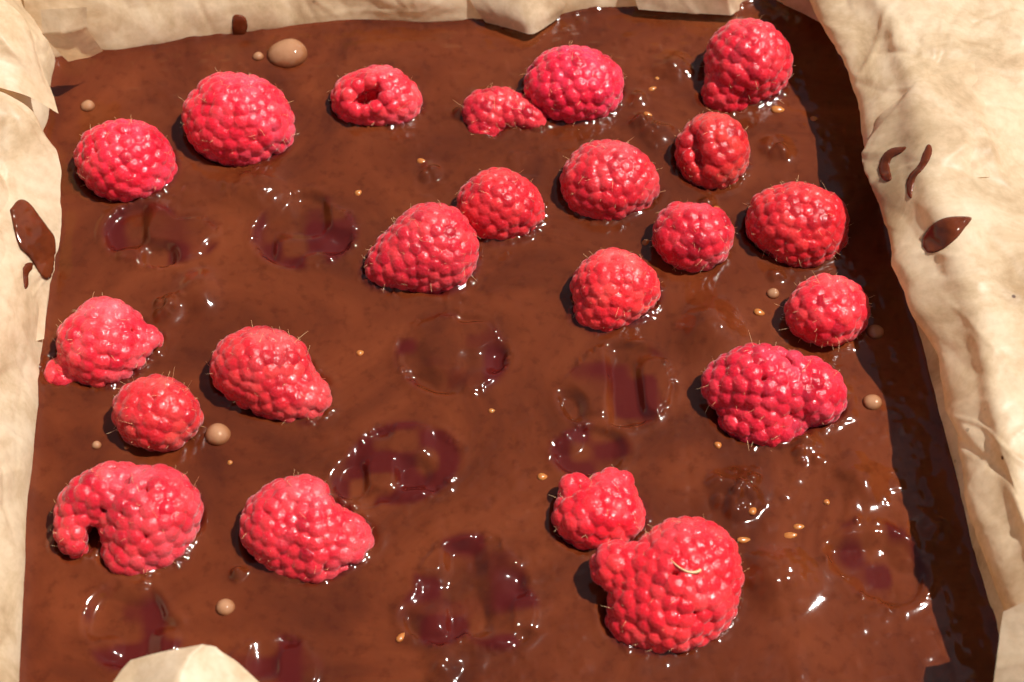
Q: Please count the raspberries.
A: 22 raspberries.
